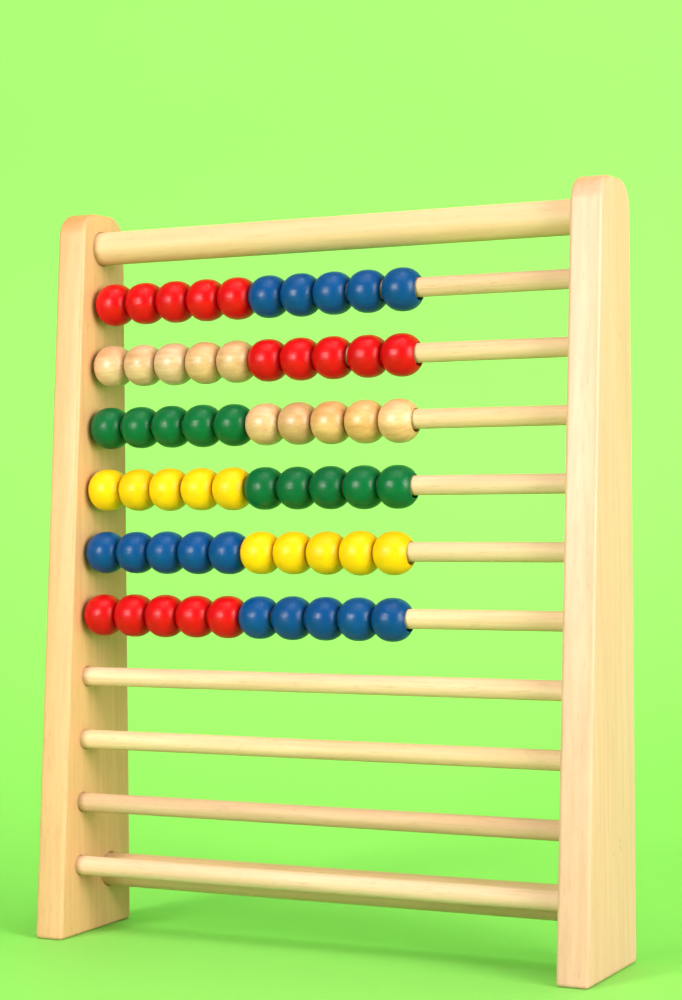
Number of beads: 60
